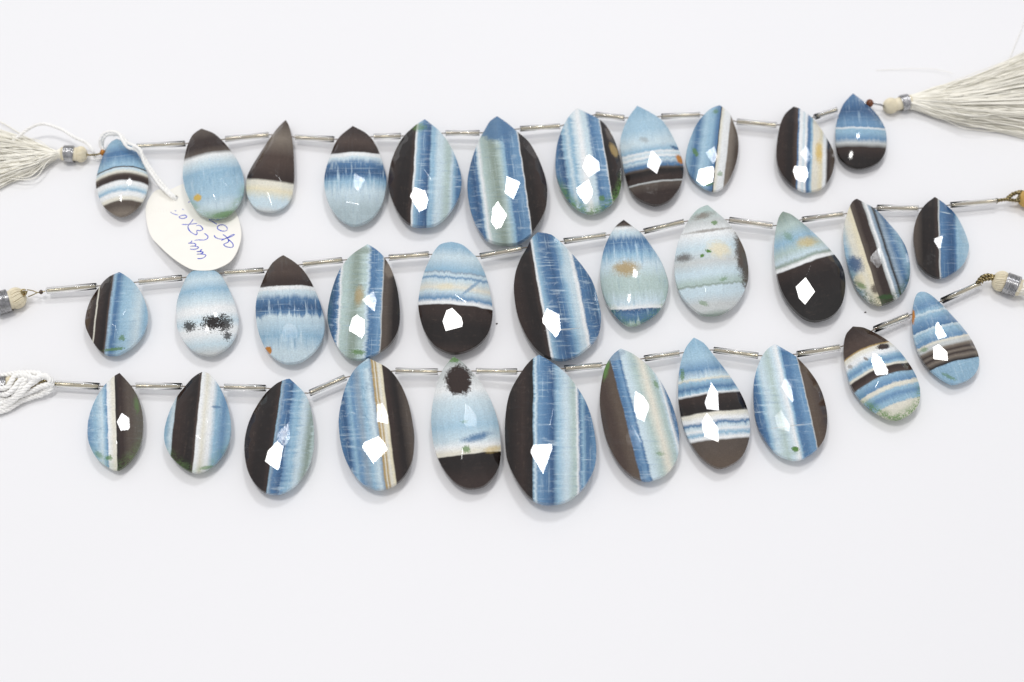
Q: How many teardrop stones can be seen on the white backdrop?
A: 33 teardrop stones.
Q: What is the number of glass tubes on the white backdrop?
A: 34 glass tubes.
